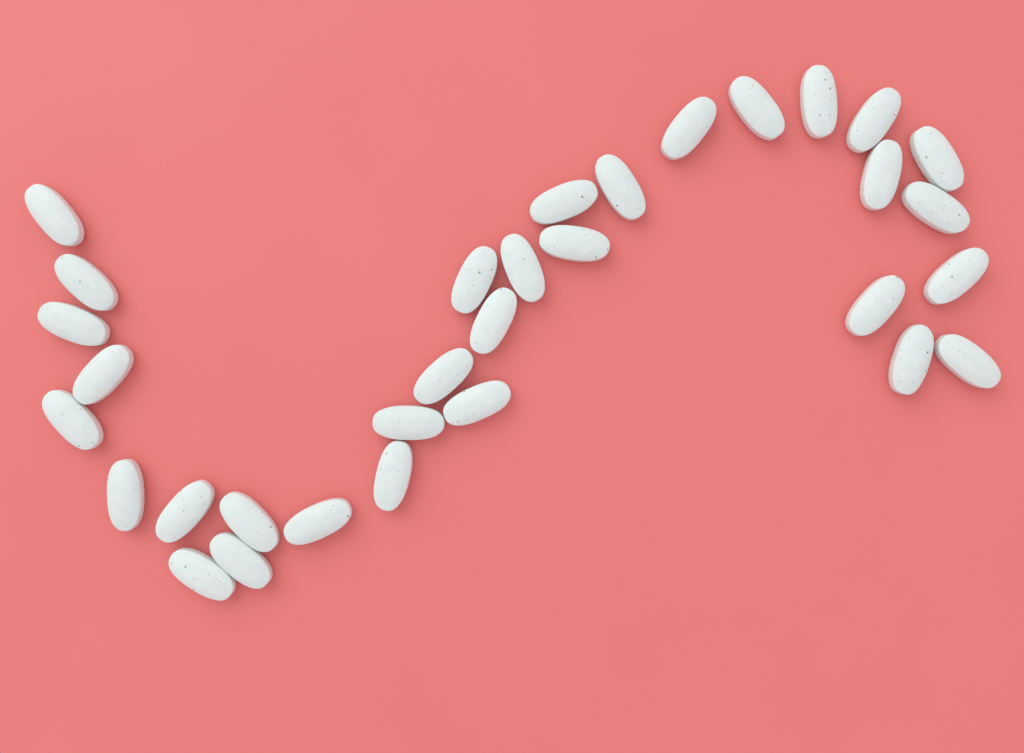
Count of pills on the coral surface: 32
